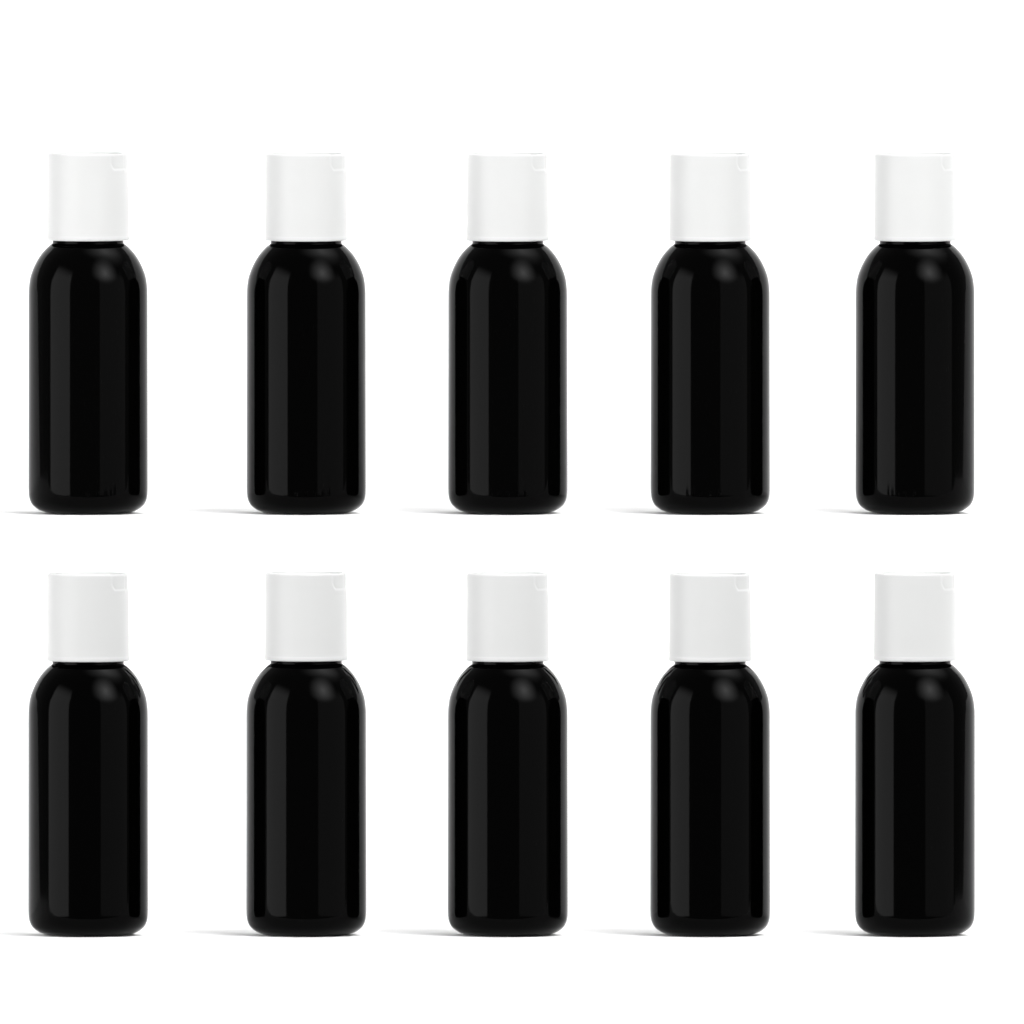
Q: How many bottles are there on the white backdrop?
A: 10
